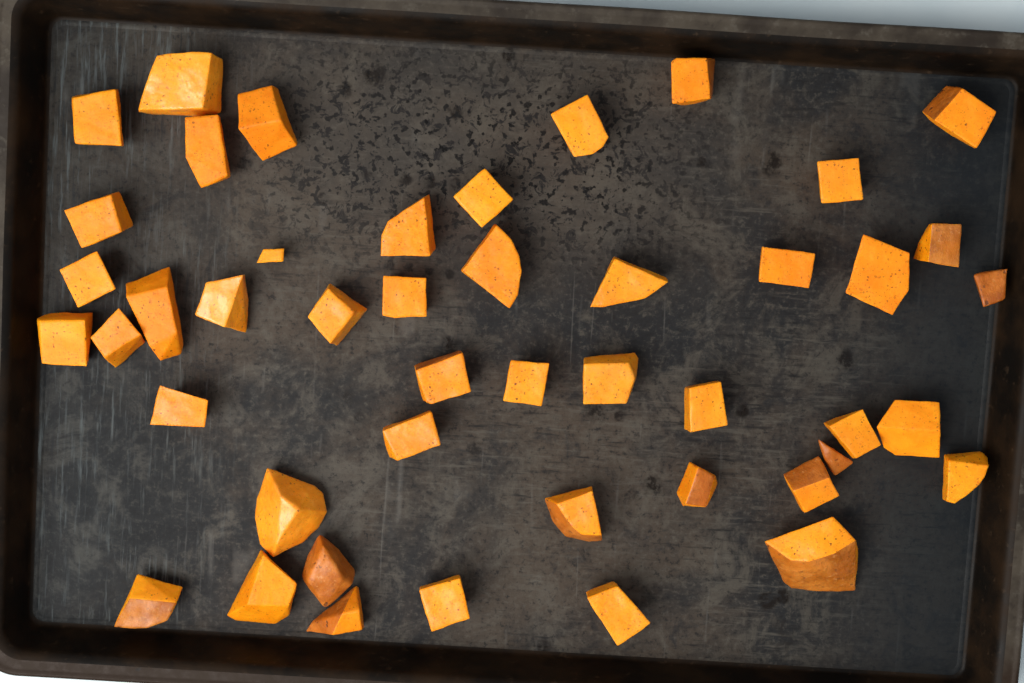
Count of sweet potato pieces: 46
